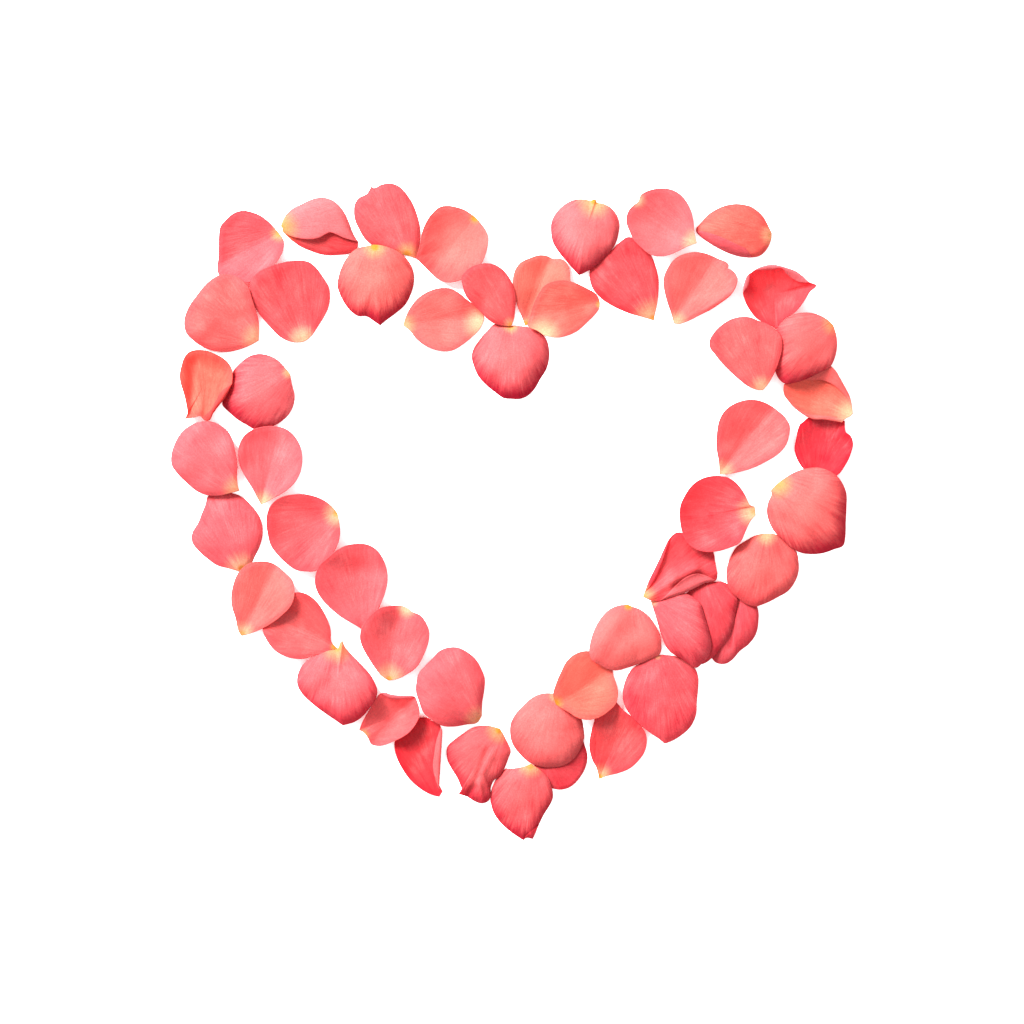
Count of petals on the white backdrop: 52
